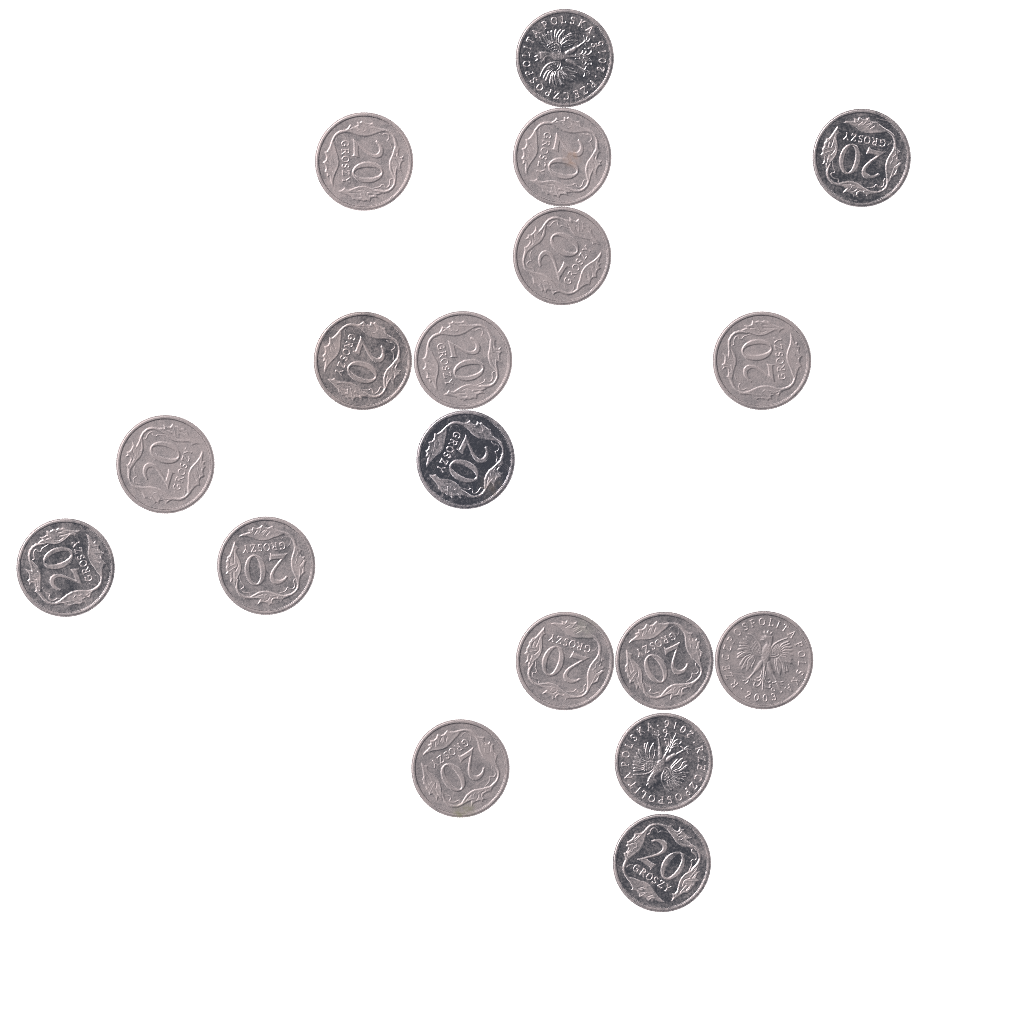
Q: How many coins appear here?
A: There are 18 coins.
